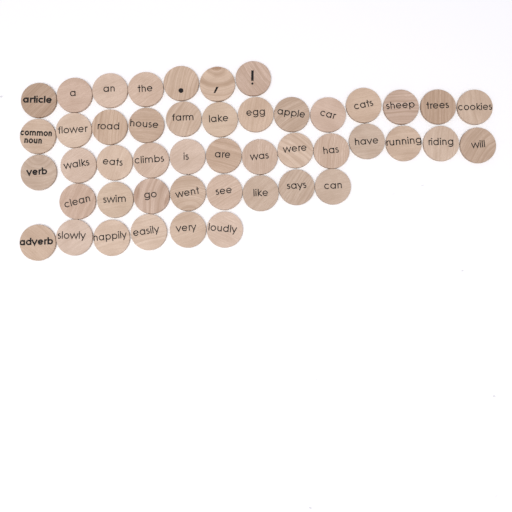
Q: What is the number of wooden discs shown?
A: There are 47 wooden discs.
